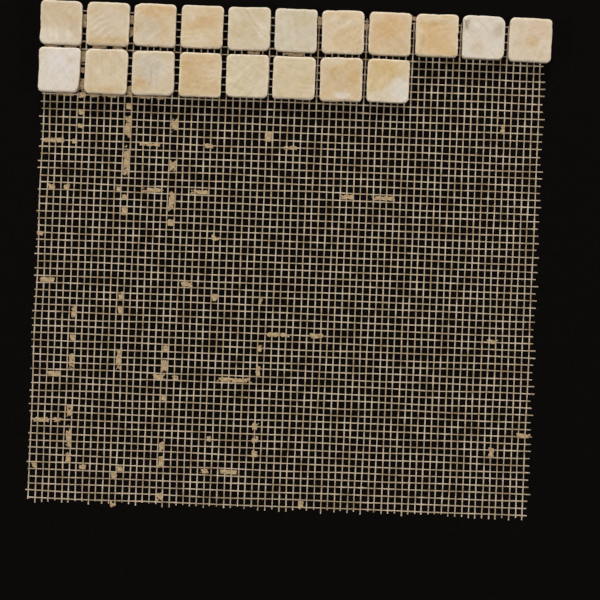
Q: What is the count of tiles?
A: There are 19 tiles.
